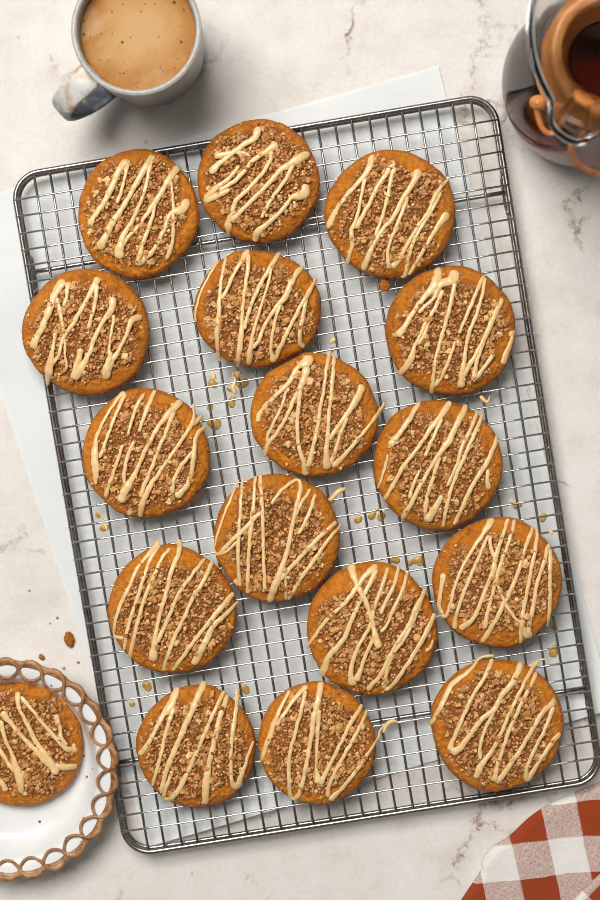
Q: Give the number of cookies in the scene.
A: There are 17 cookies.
